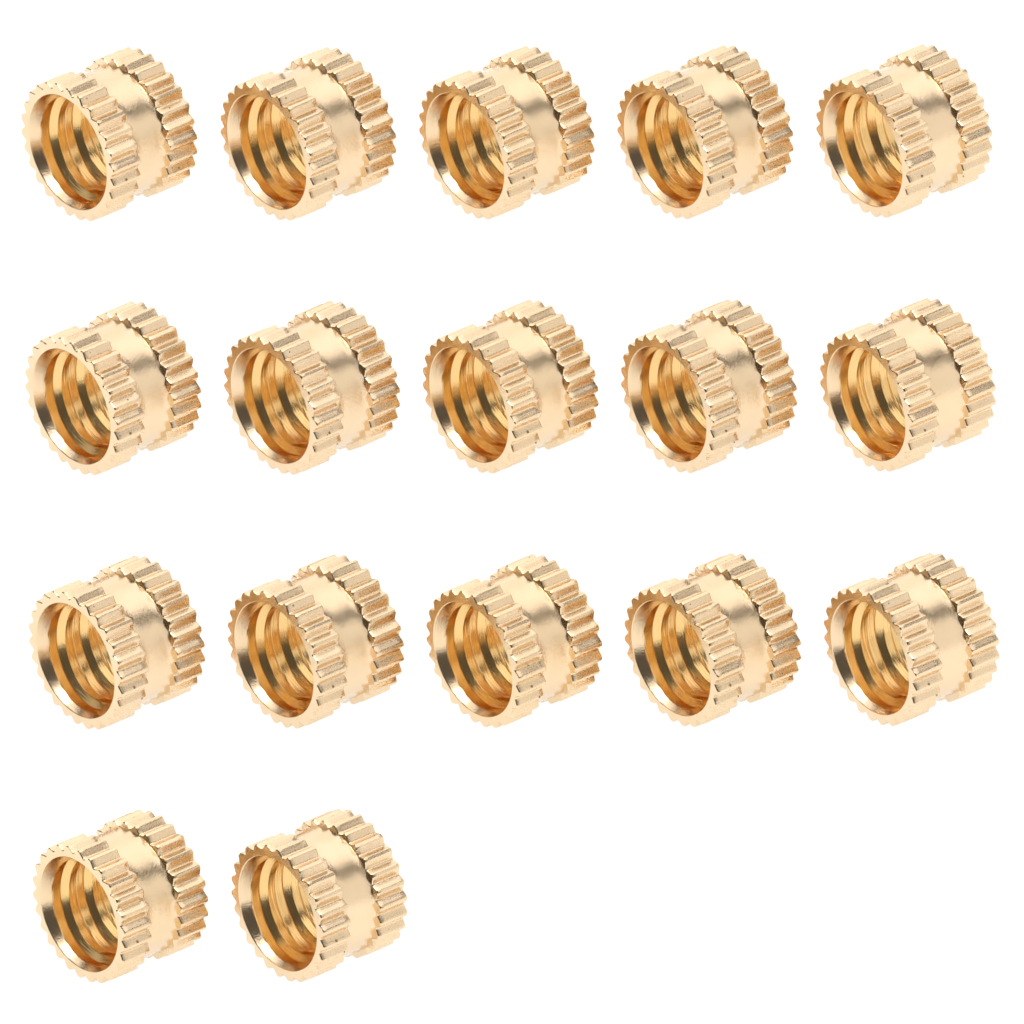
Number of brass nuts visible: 17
